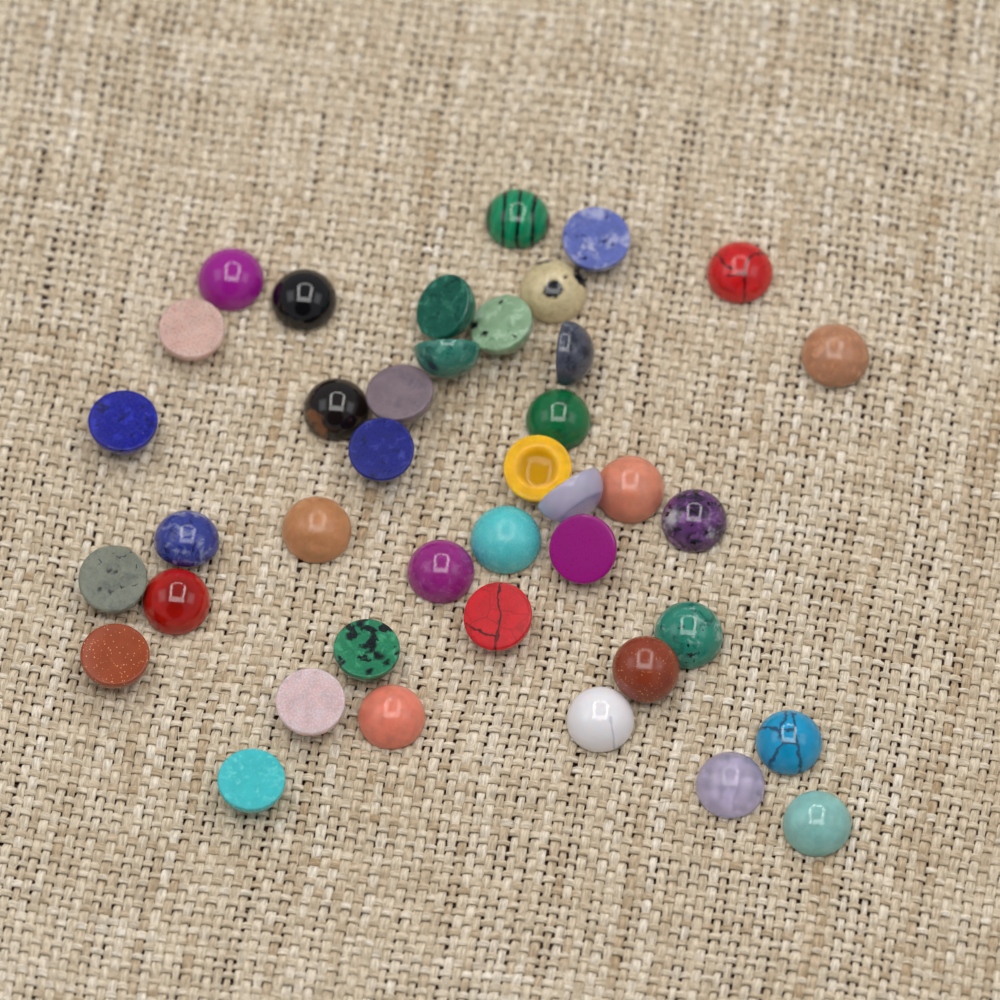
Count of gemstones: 40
